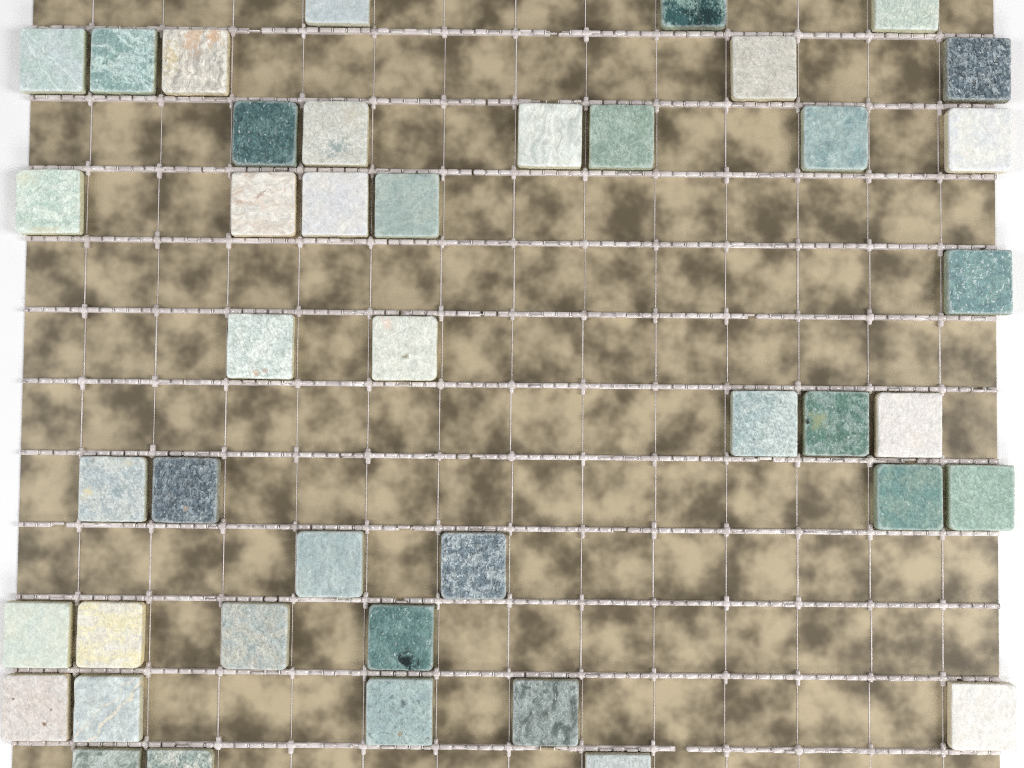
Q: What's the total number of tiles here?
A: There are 42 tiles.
